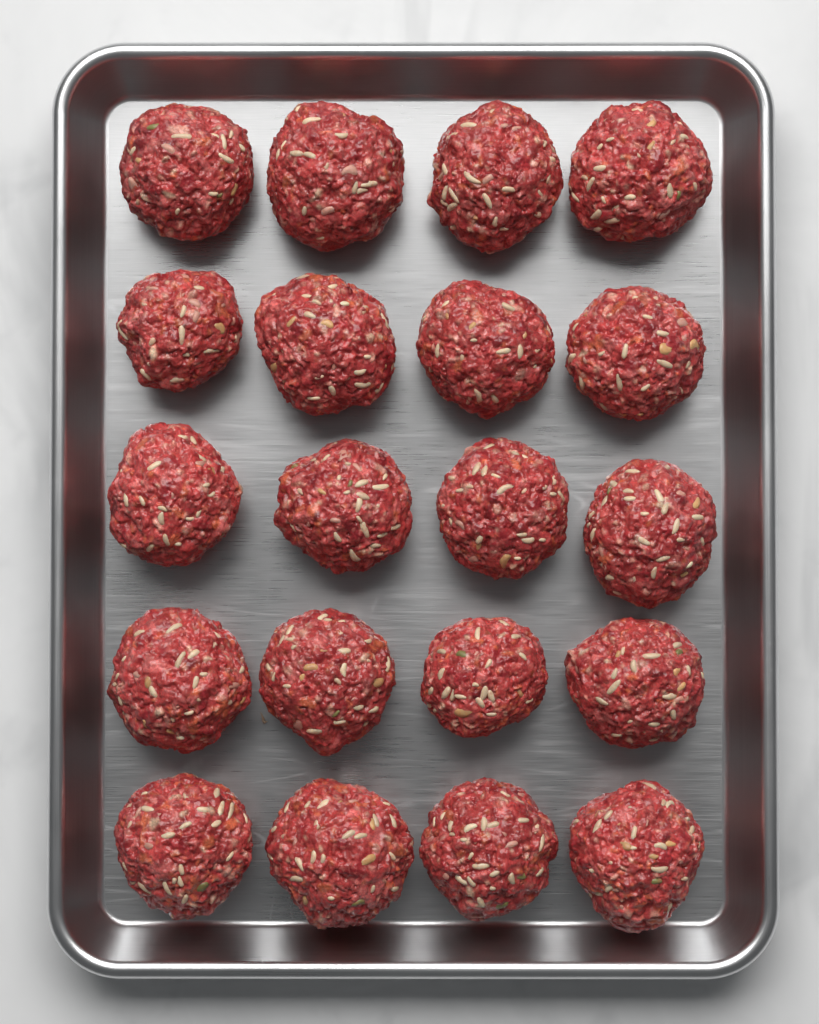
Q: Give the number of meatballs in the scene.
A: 20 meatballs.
